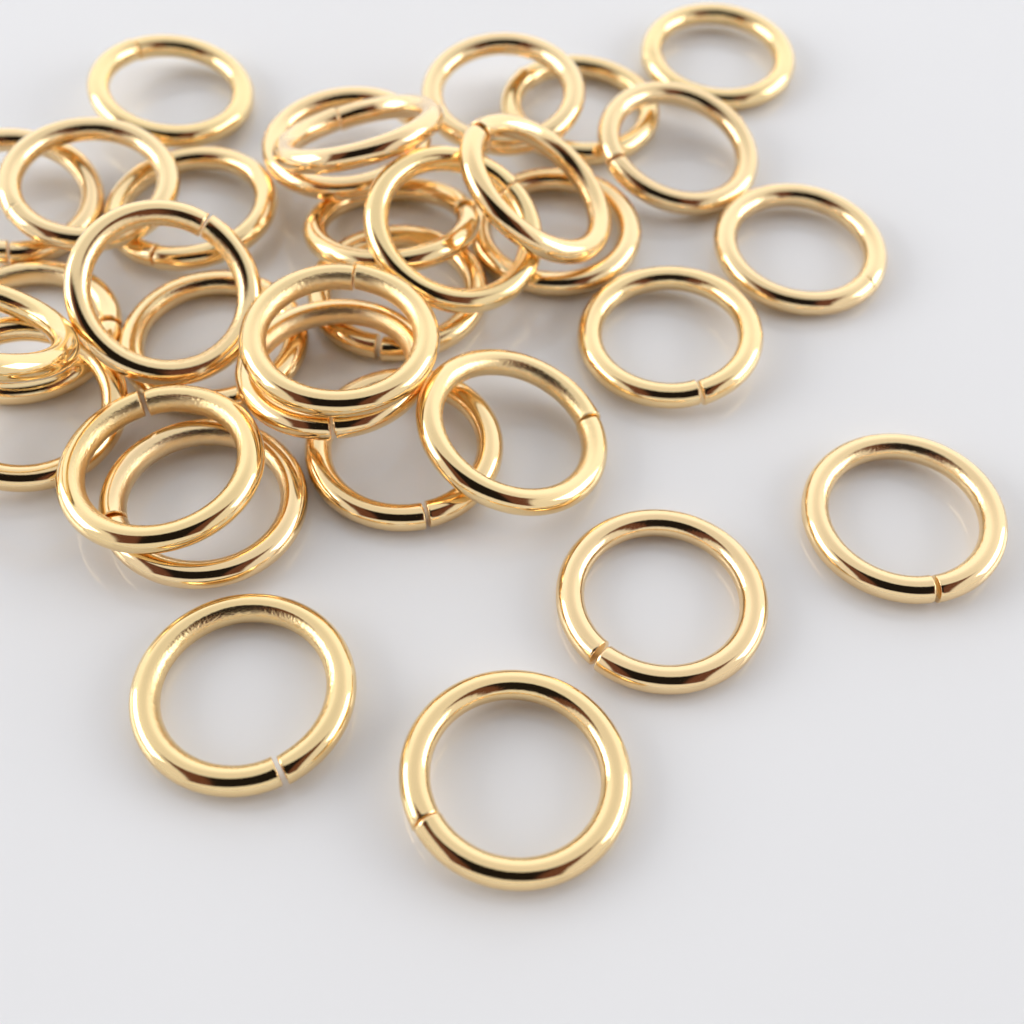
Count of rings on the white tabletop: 32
